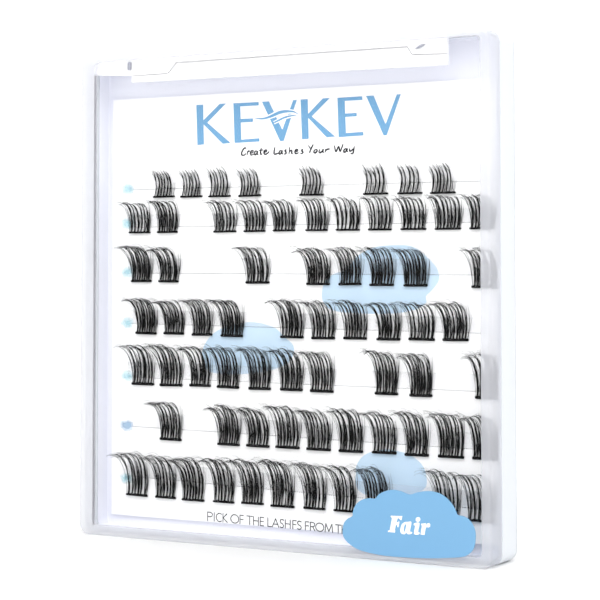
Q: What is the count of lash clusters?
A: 68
